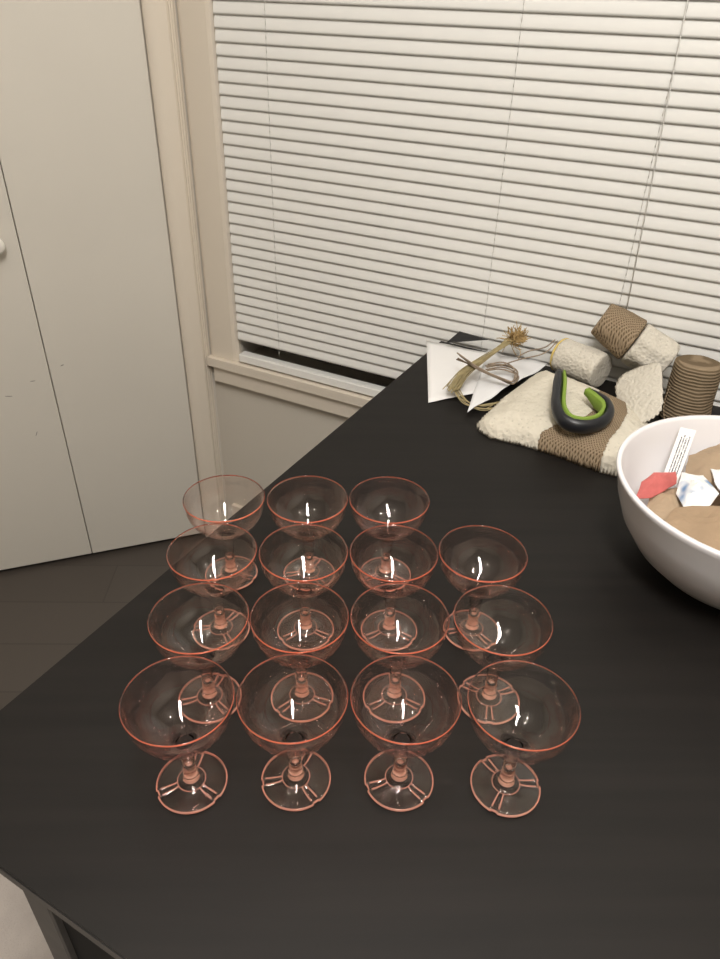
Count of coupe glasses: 15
